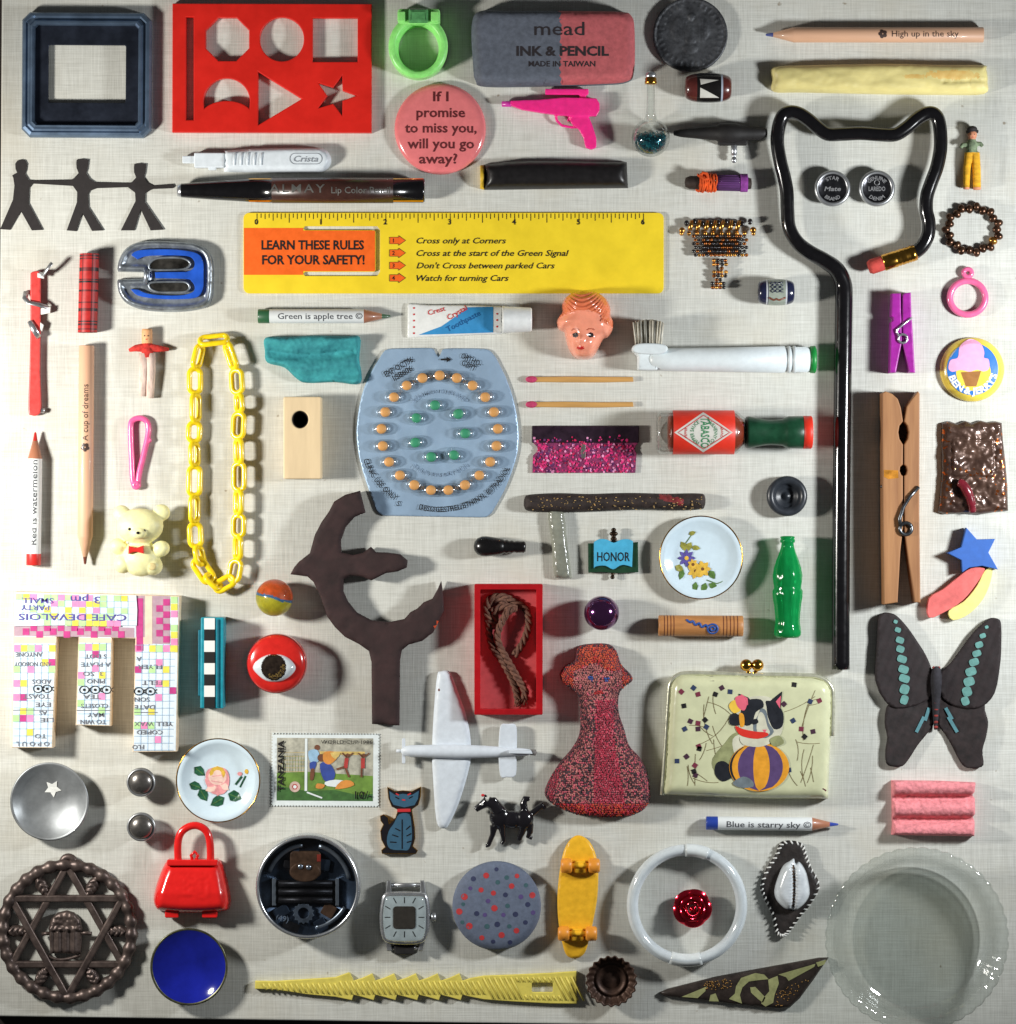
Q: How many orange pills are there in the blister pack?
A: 21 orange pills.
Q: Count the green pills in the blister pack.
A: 7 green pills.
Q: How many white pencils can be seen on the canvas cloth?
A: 3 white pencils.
